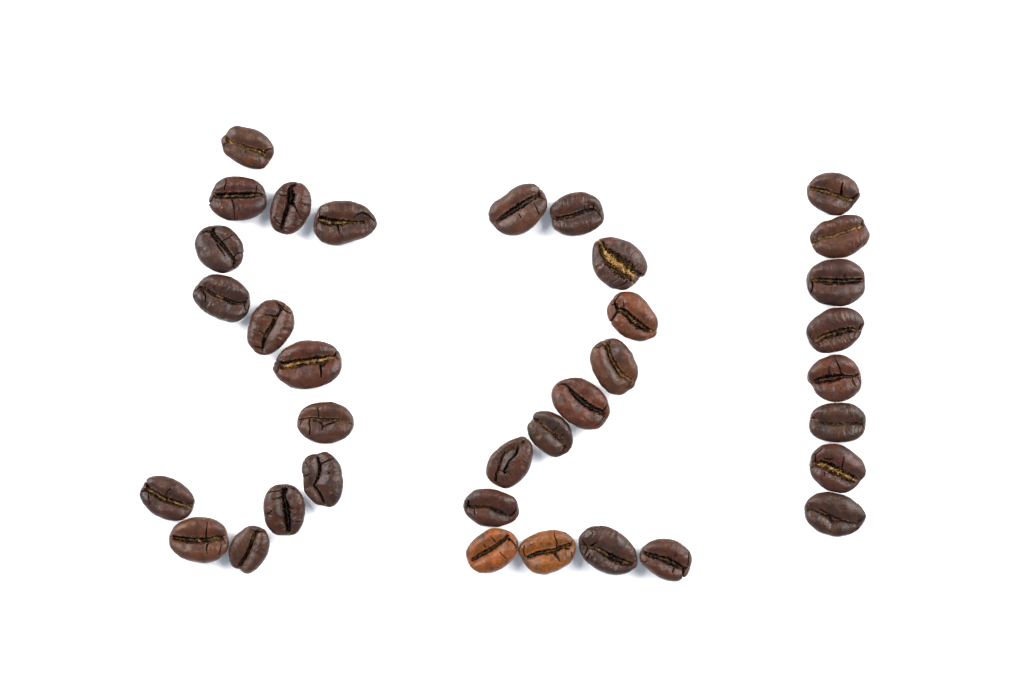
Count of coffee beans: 35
